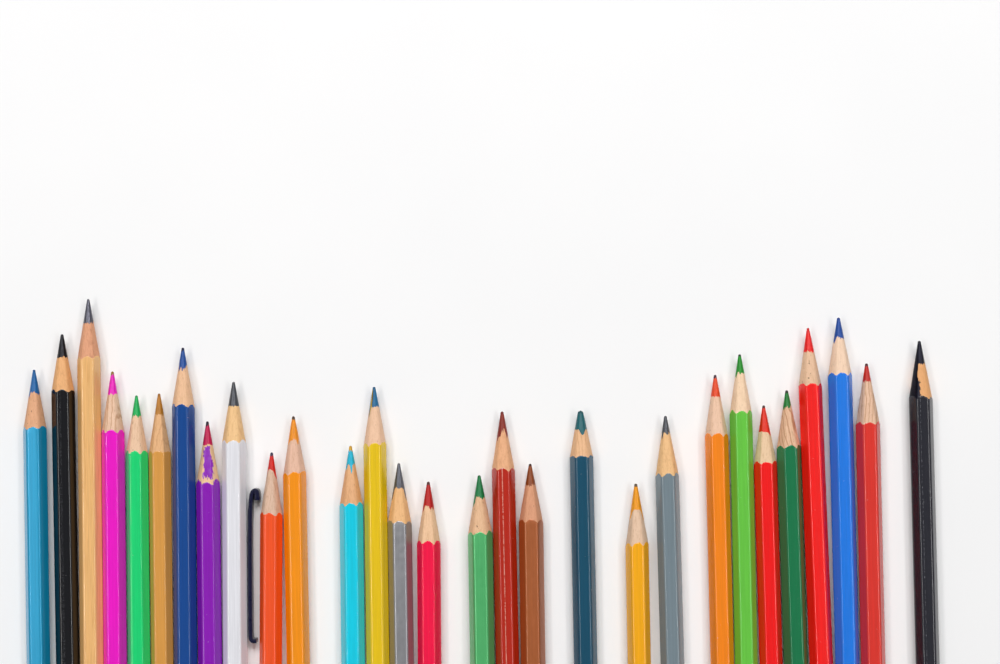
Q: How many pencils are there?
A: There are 29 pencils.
